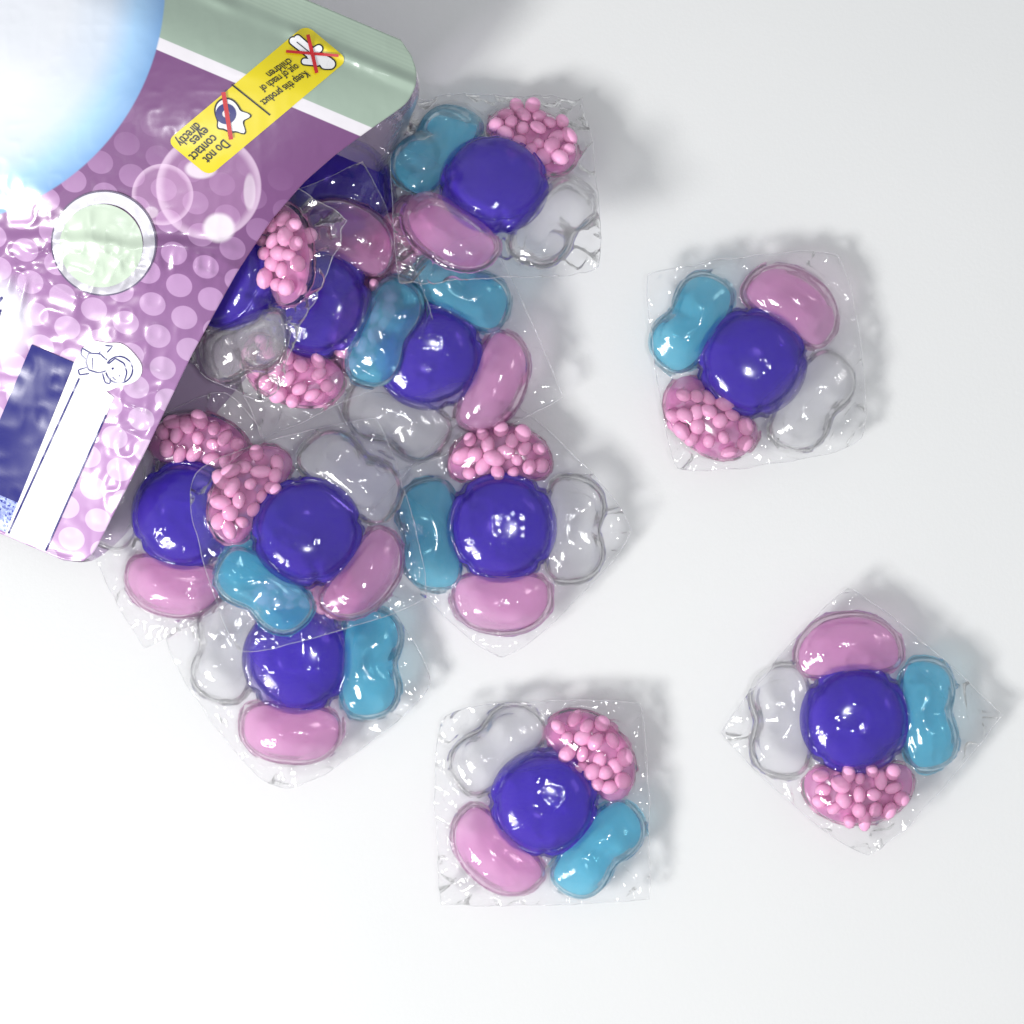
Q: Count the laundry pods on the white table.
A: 12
